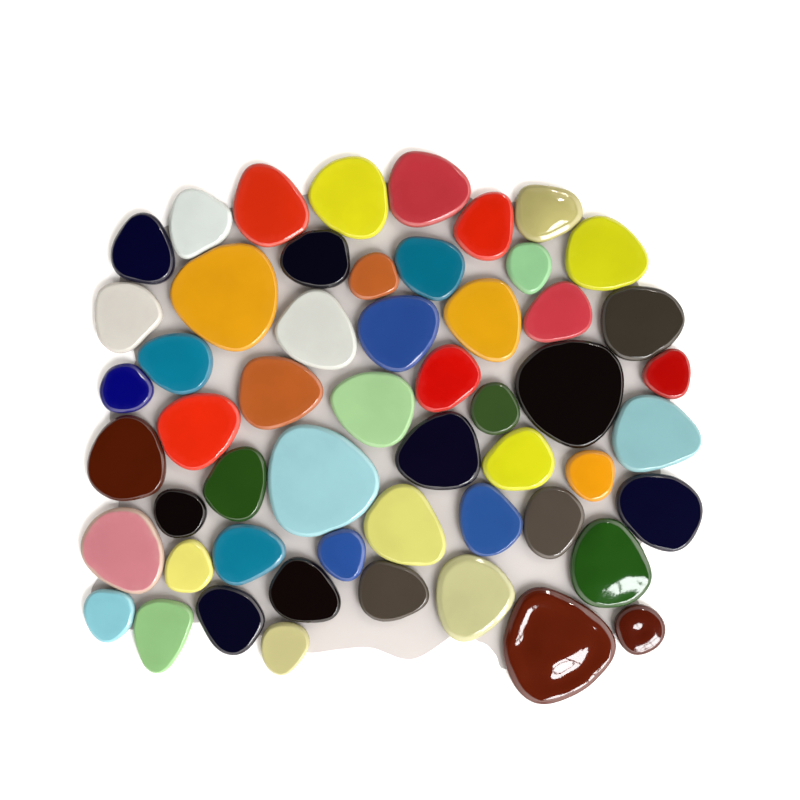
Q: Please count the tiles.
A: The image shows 54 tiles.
